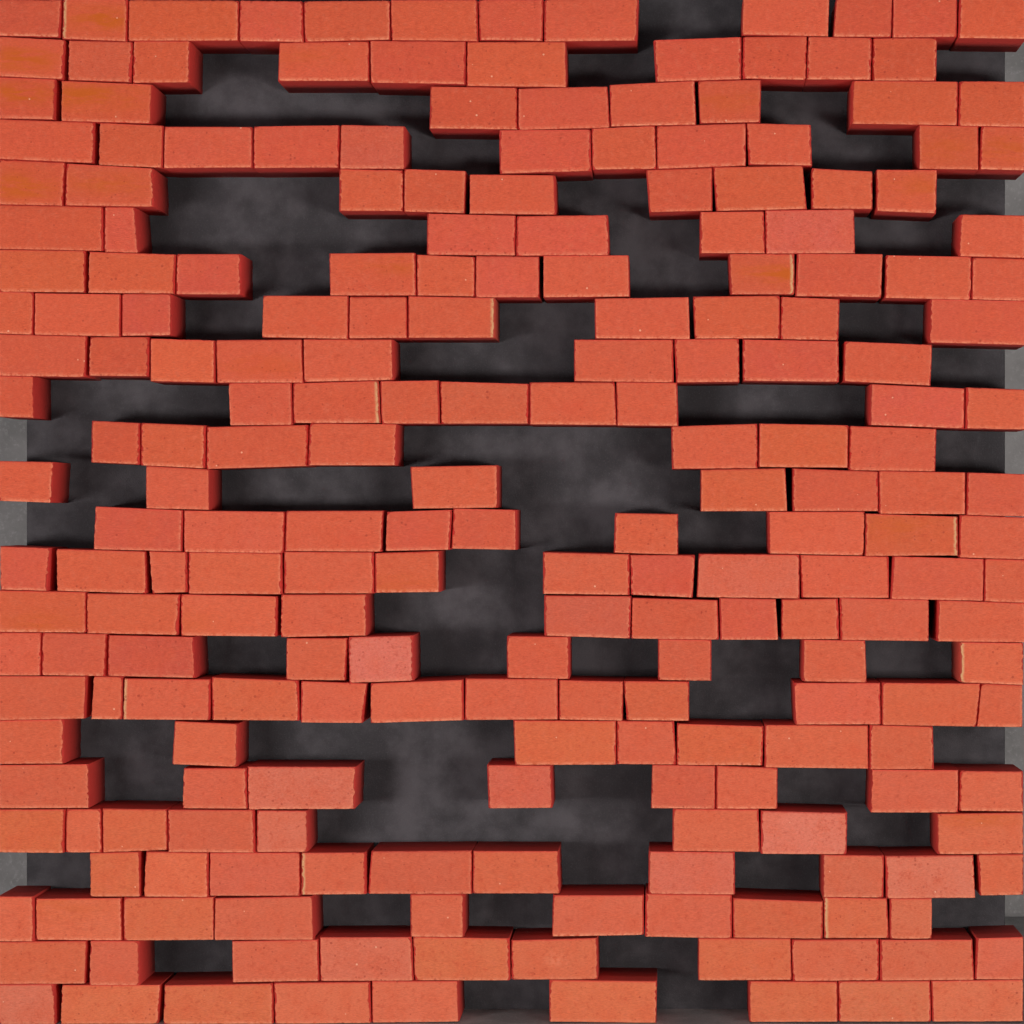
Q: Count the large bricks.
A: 122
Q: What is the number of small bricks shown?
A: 102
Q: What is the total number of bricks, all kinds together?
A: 224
